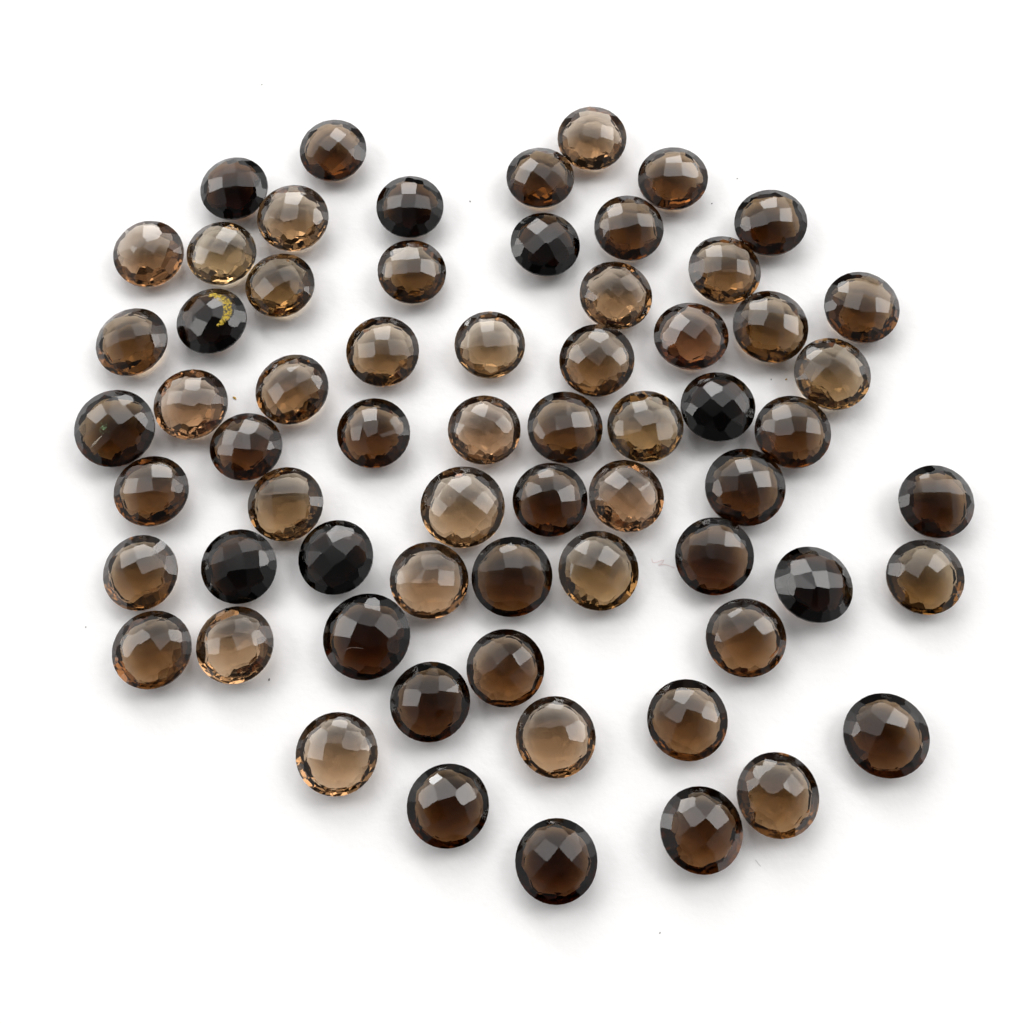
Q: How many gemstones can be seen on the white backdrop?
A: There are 65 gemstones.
